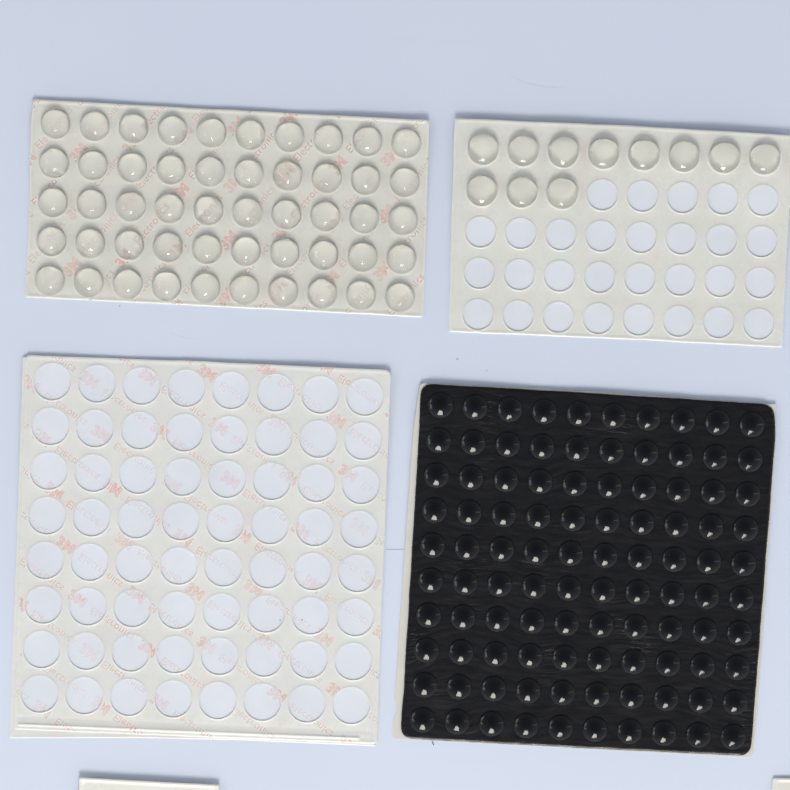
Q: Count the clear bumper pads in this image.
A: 61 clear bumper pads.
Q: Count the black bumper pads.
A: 100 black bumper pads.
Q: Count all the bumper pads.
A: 161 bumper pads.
